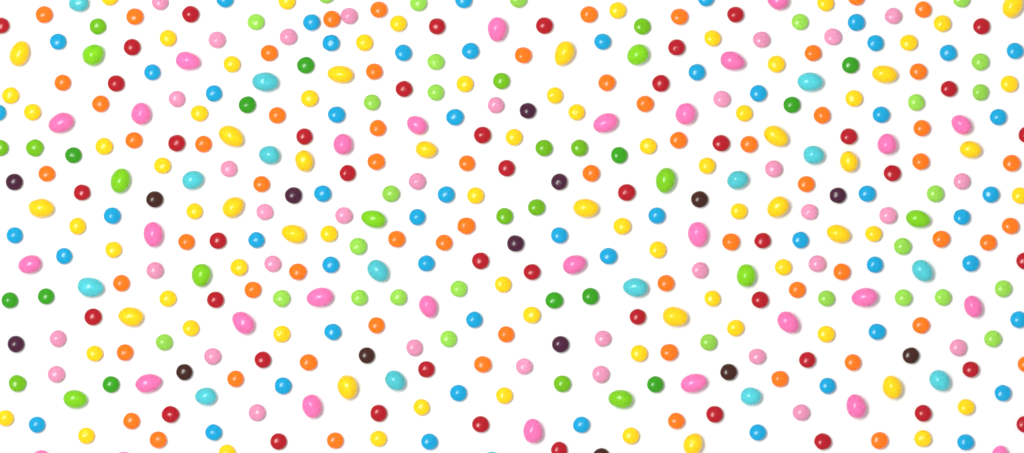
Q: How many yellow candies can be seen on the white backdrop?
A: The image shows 80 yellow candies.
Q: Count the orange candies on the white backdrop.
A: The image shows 63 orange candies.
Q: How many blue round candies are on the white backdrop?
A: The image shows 54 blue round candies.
